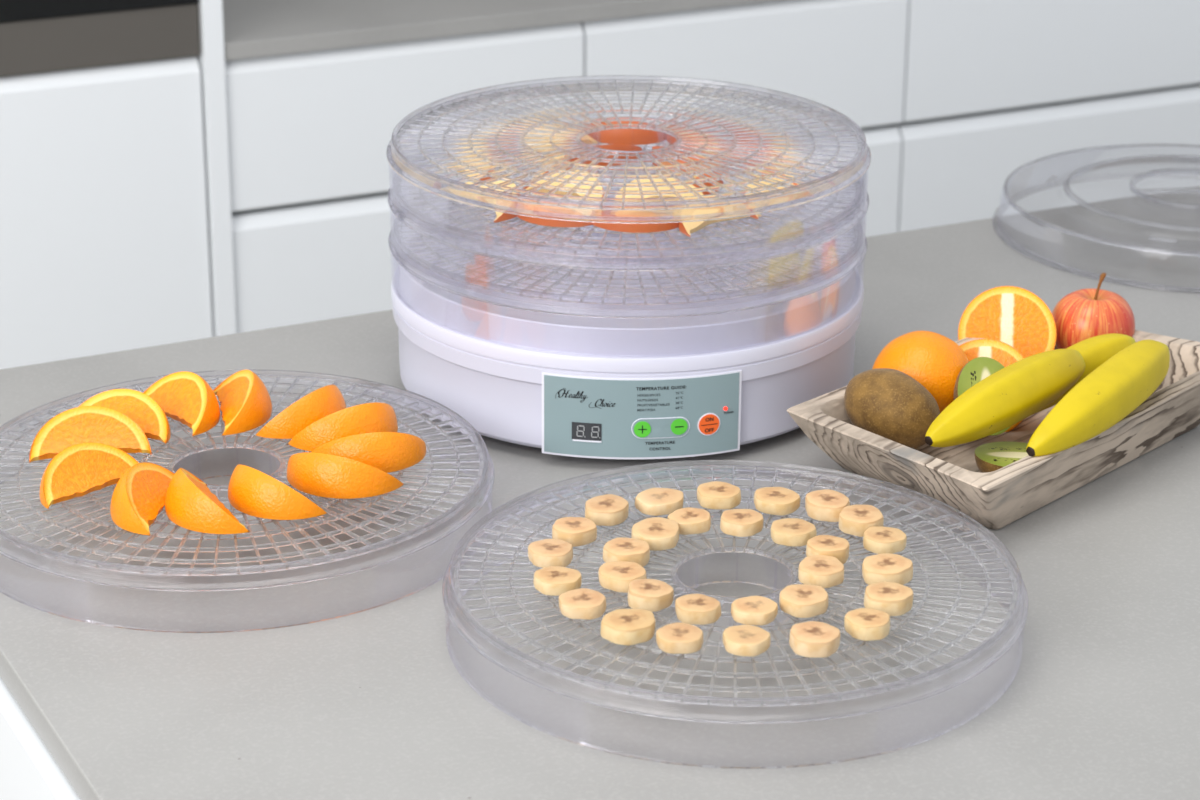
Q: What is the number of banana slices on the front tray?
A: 30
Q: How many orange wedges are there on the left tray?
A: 12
